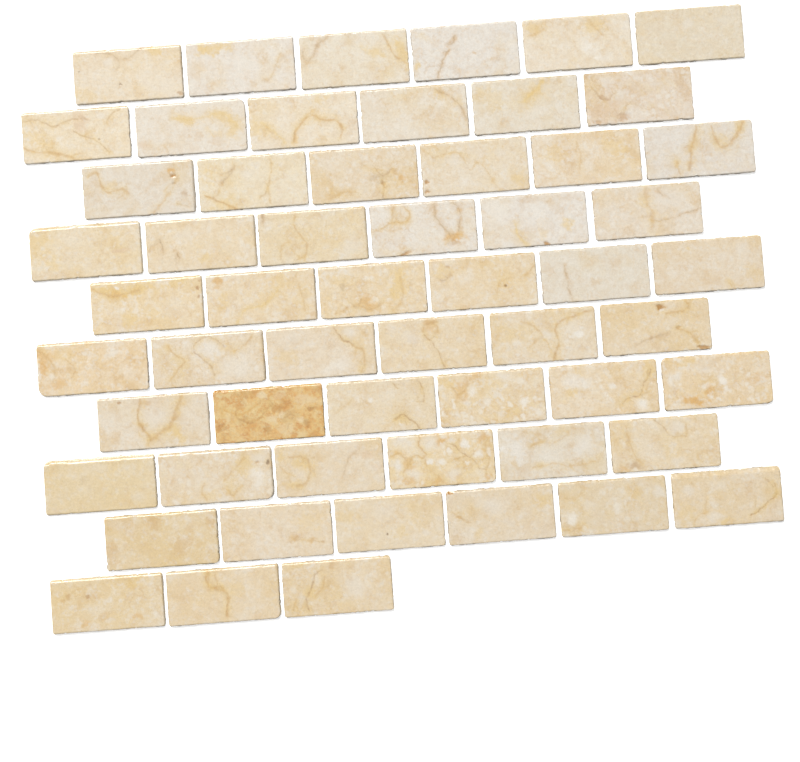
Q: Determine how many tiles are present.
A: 57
